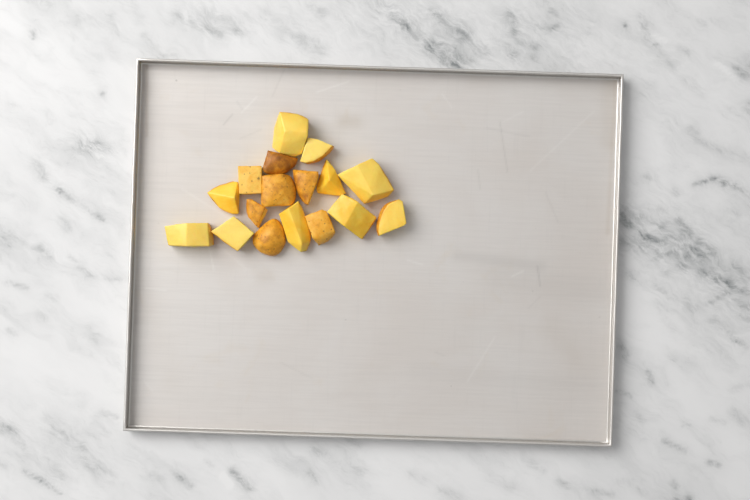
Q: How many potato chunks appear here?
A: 17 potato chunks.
